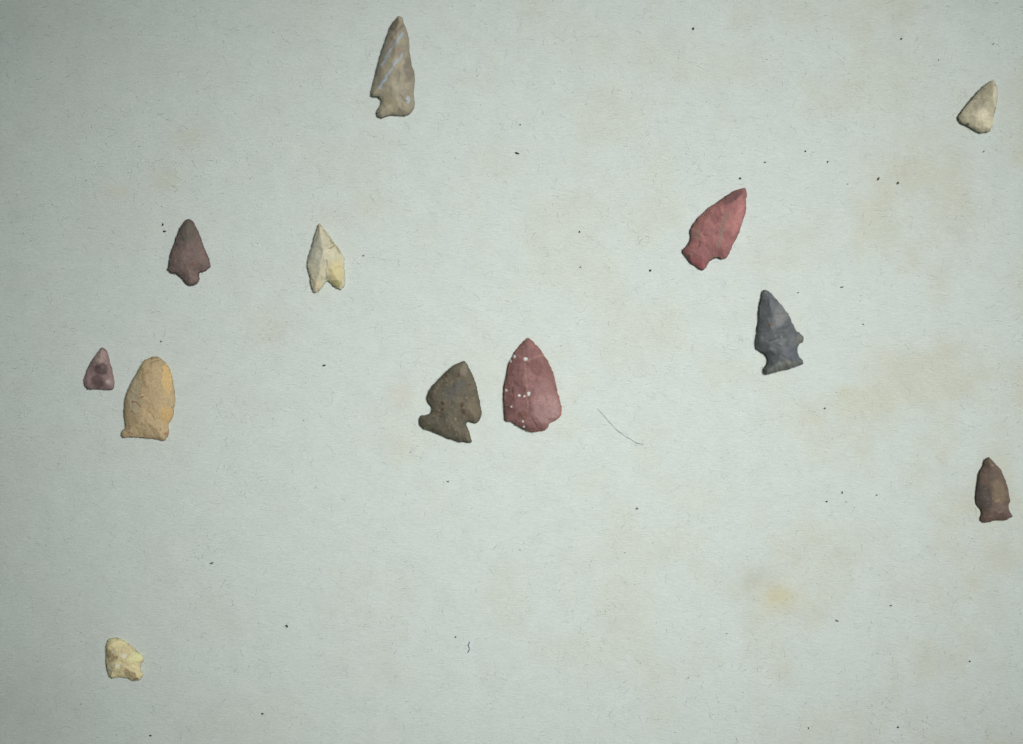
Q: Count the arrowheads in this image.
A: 12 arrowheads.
